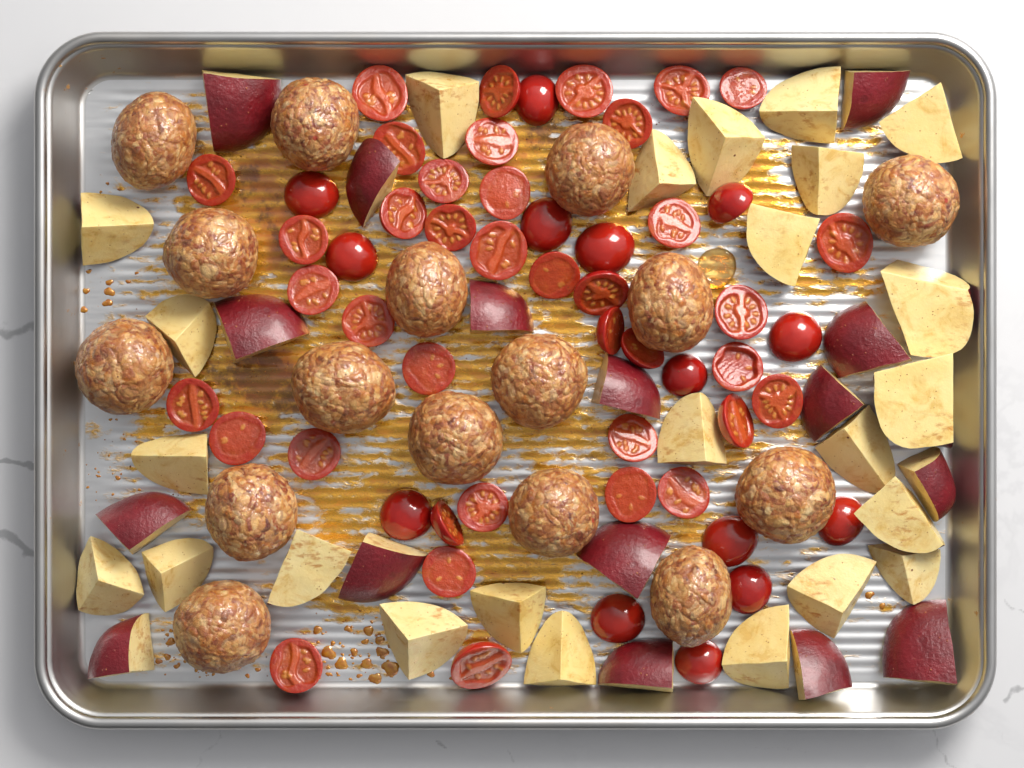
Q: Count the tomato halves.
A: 53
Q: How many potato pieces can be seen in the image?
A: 40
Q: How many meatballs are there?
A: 16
